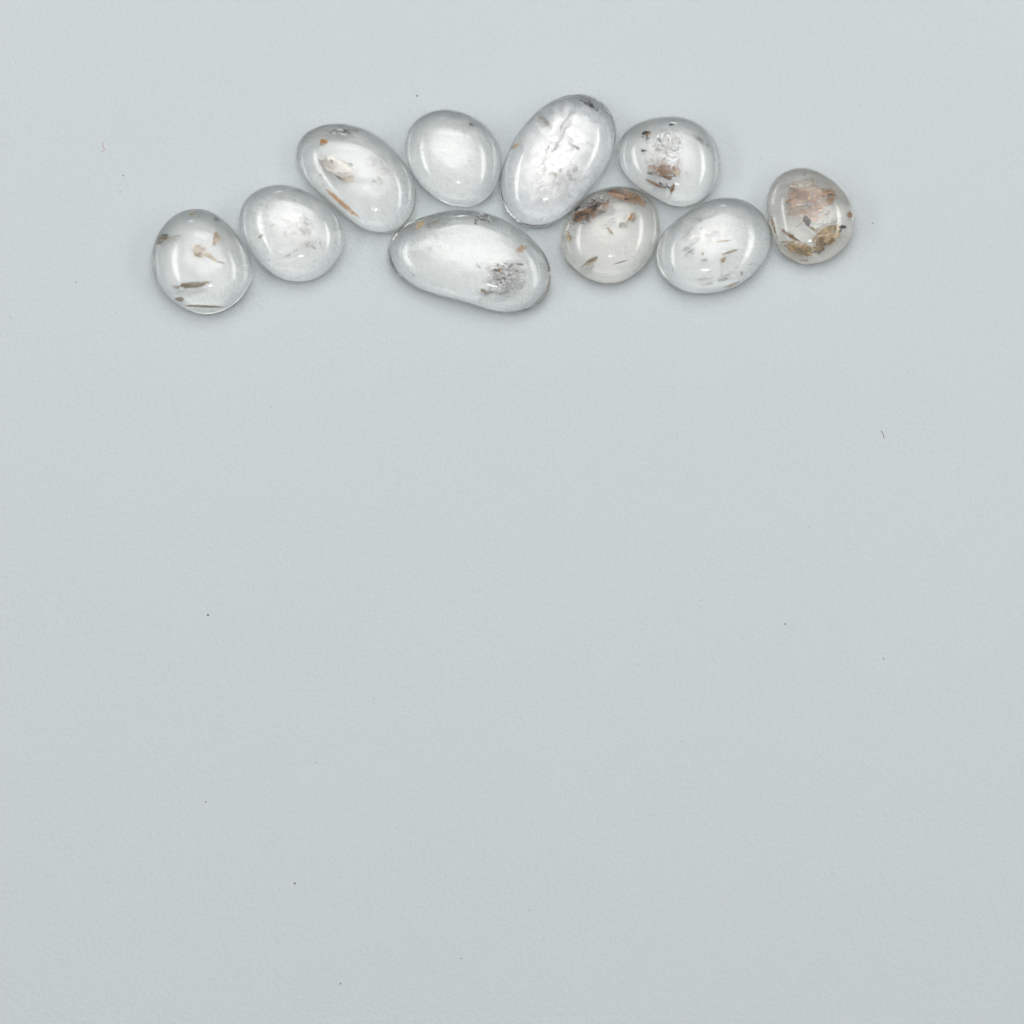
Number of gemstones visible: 10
